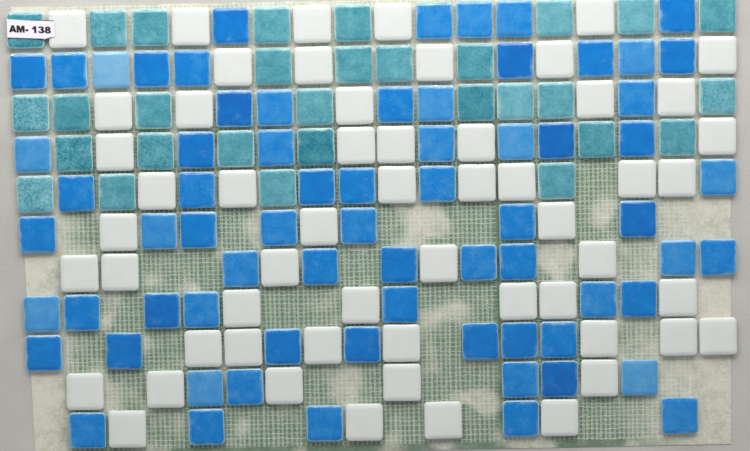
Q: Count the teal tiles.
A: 30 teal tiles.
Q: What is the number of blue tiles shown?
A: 70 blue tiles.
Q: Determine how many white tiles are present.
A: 56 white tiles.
